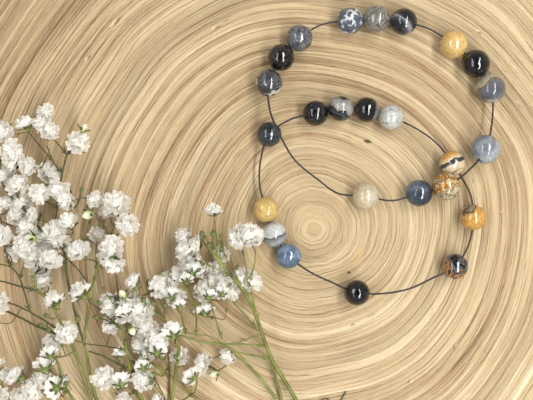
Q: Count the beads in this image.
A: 25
